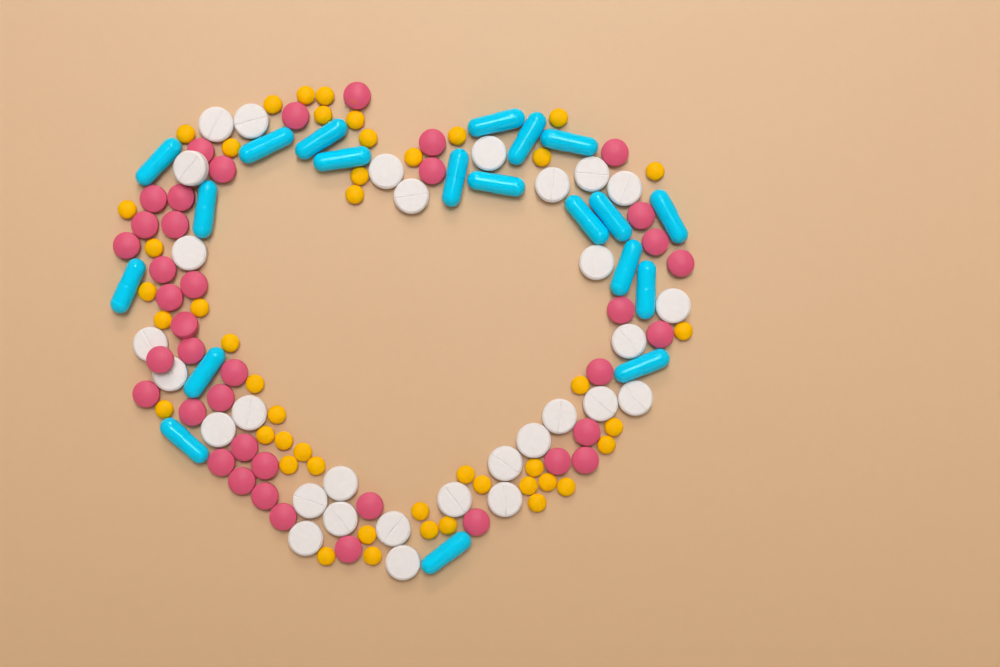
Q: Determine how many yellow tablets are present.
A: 46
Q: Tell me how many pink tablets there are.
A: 40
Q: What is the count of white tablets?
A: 30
